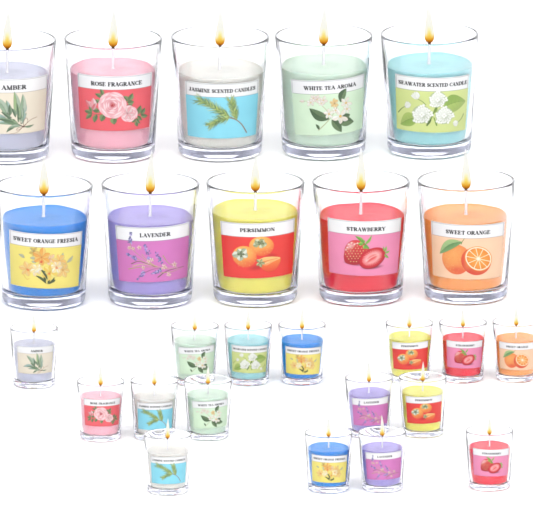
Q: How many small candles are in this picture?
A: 16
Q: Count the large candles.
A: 10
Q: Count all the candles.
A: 26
